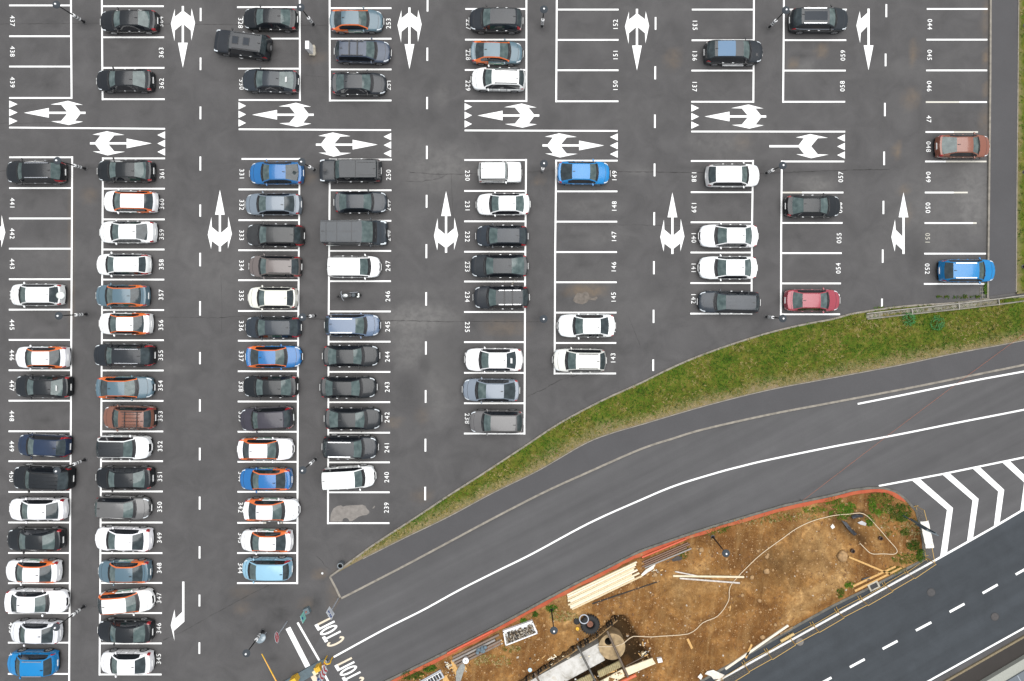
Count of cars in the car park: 85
